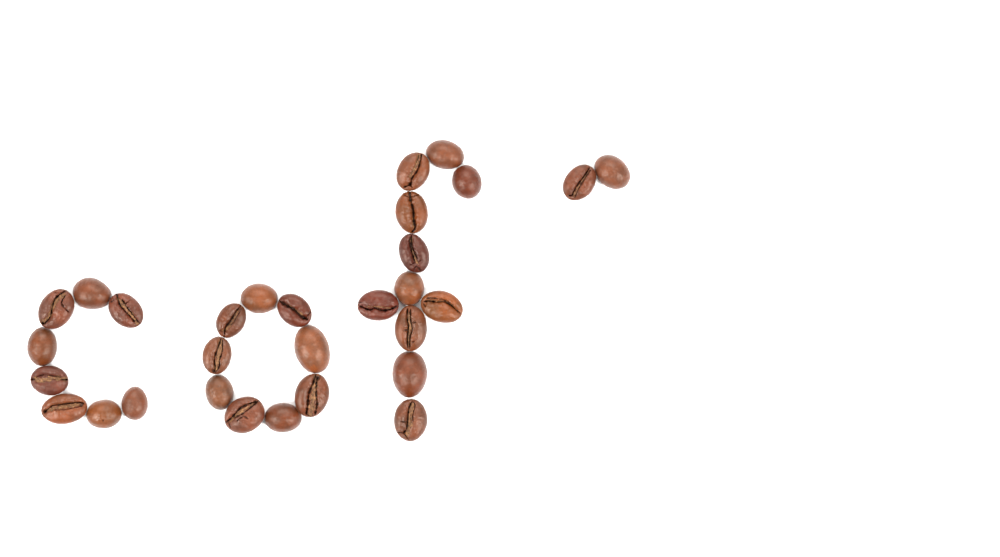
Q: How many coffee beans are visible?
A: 30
